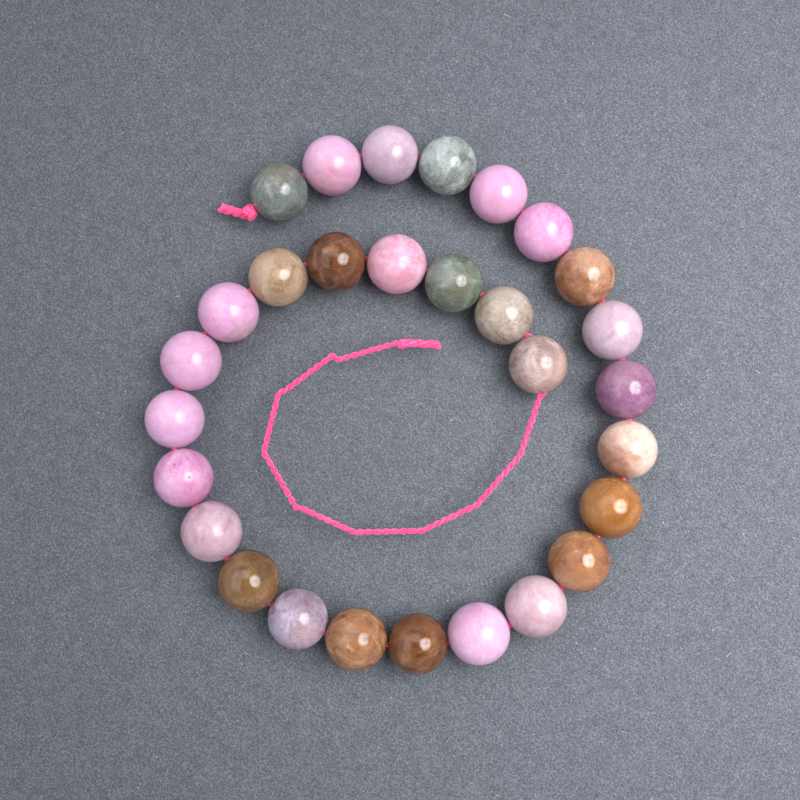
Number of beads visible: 29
